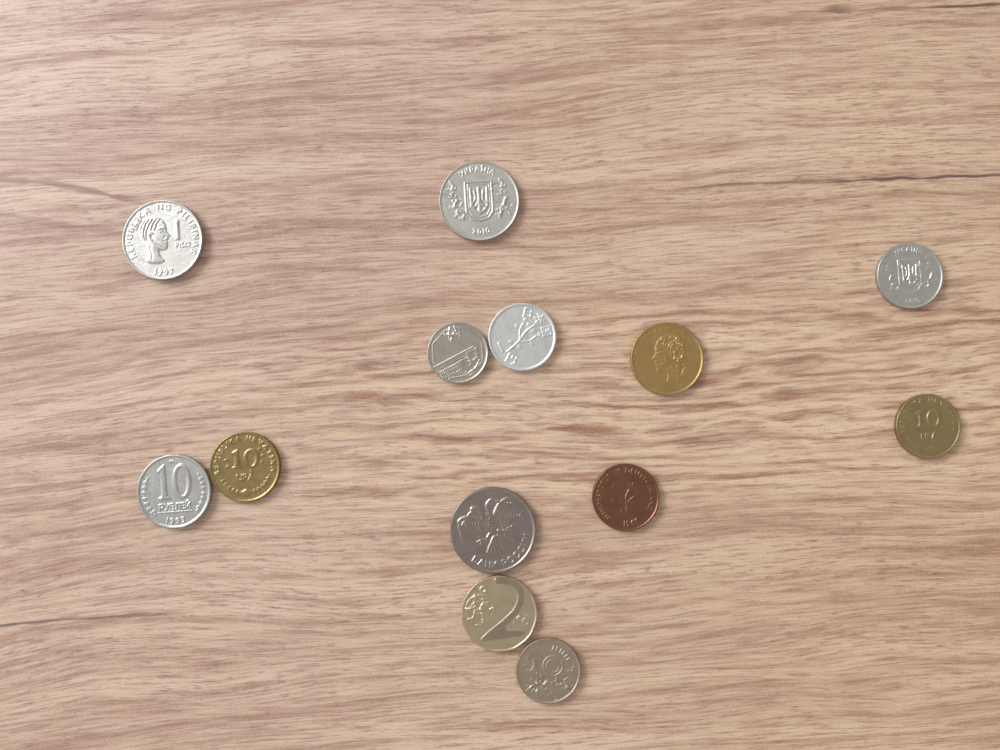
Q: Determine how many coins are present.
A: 13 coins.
